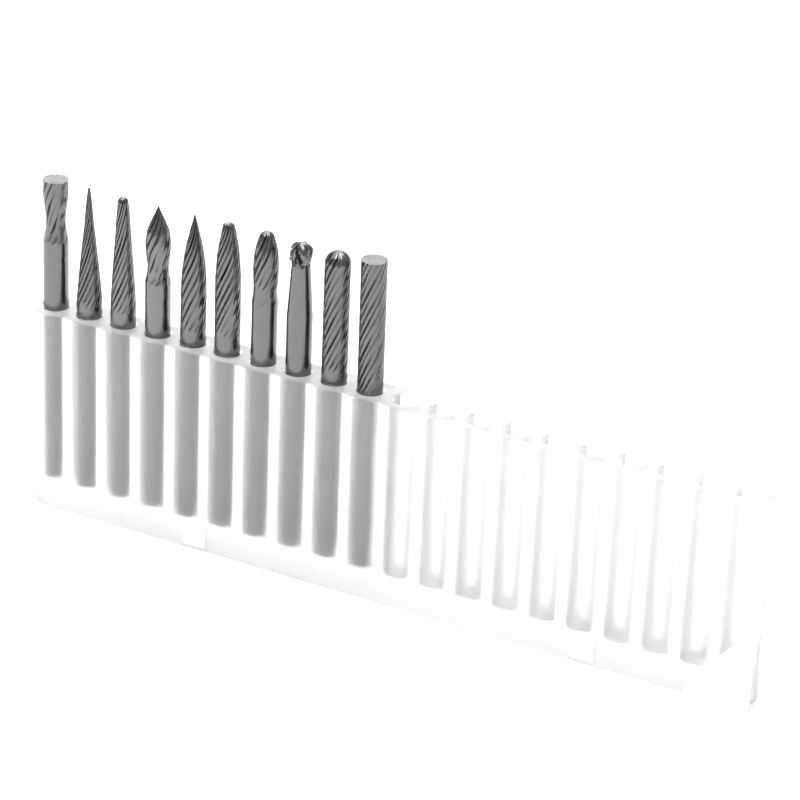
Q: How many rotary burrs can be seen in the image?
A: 10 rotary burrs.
